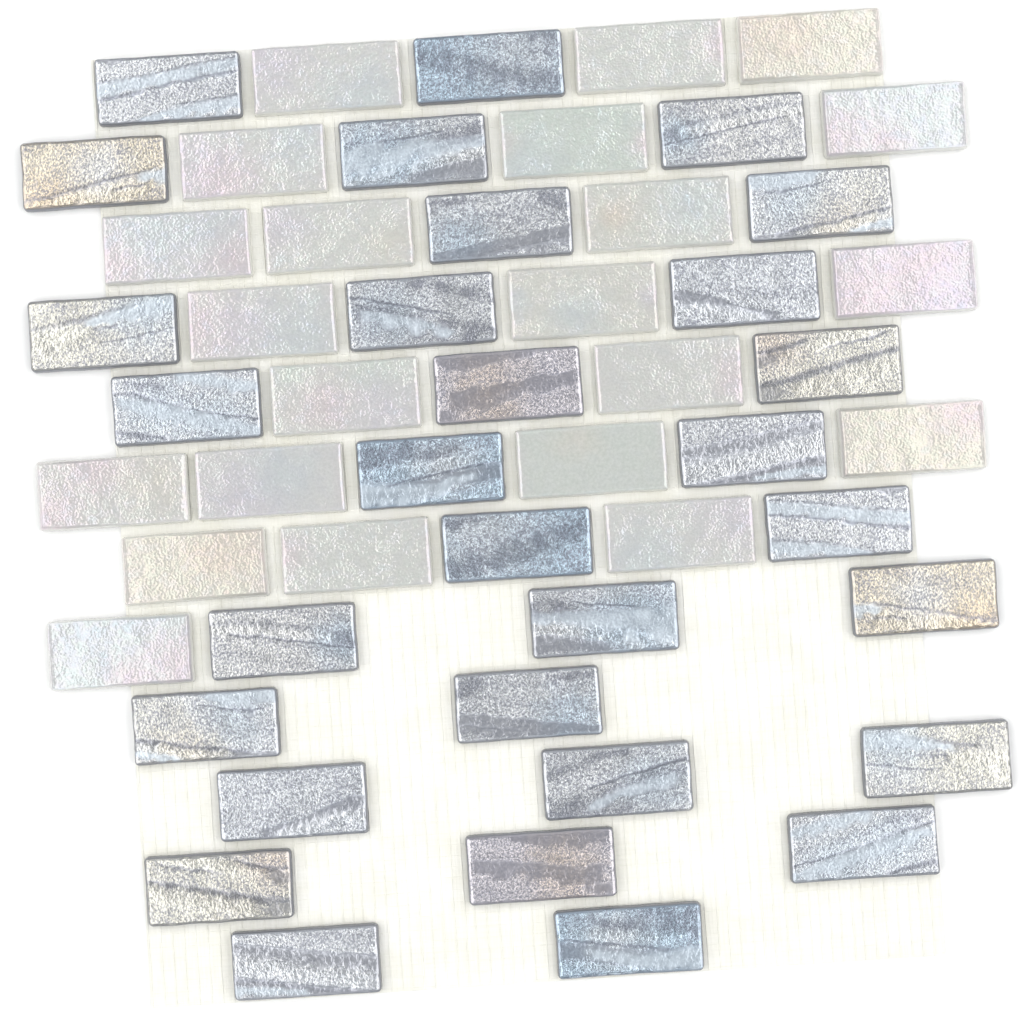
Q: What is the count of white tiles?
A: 22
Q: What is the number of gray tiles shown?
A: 30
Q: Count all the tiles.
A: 52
